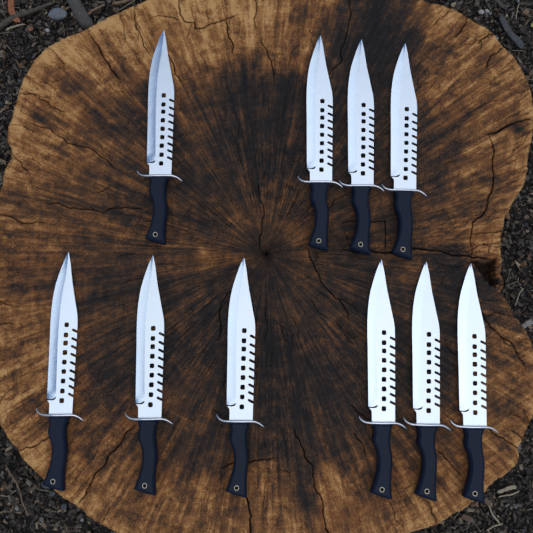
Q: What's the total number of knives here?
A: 10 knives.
